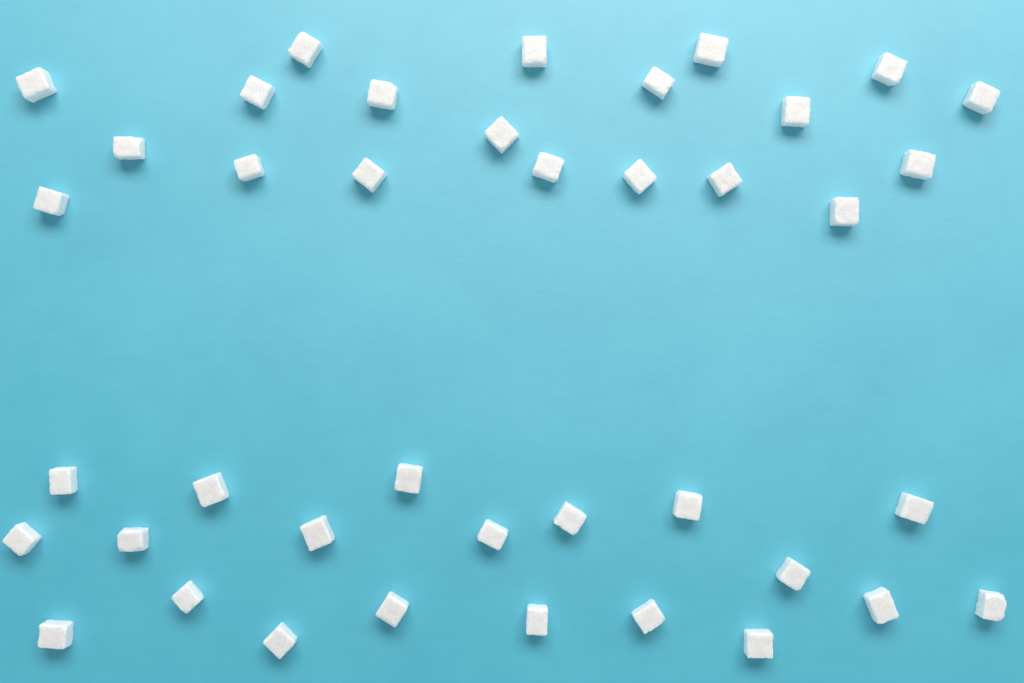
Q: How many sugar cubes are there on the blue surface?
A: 40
